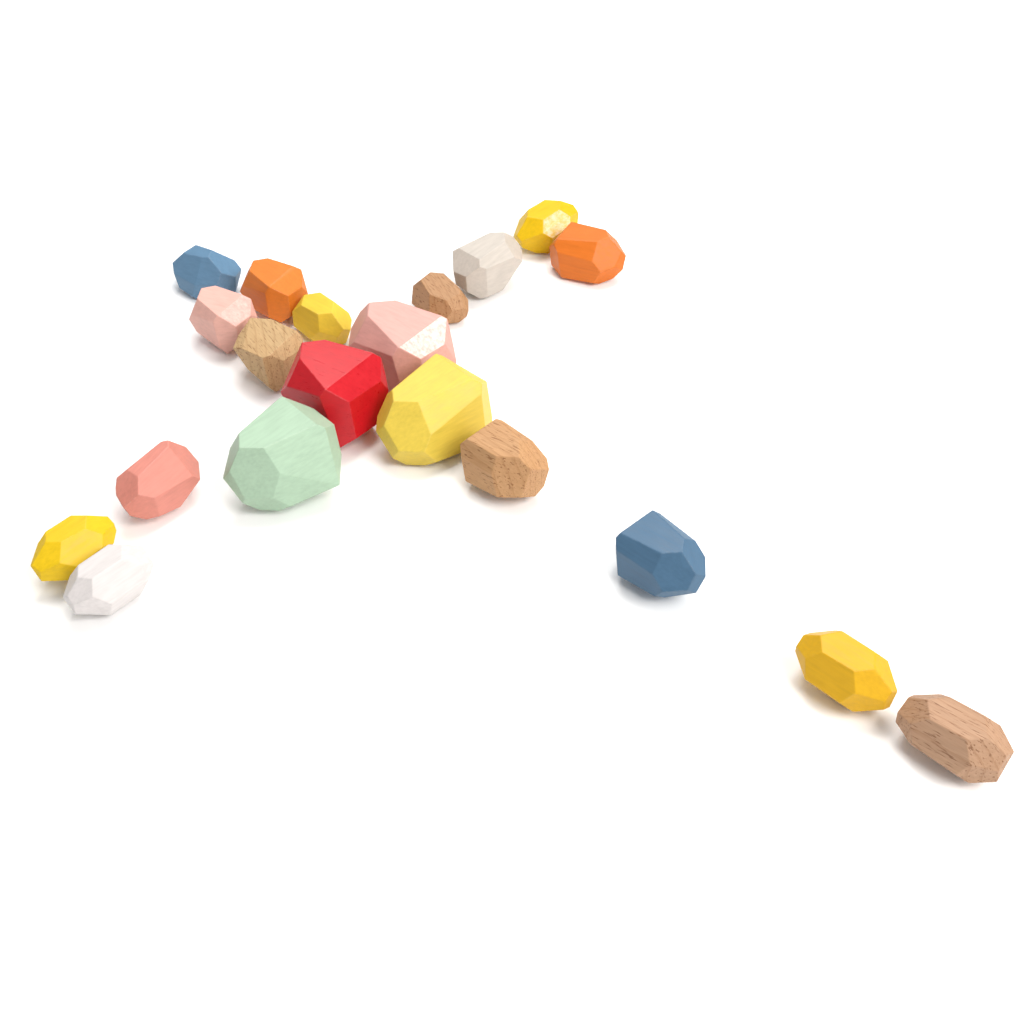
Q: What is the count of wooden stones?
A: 20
